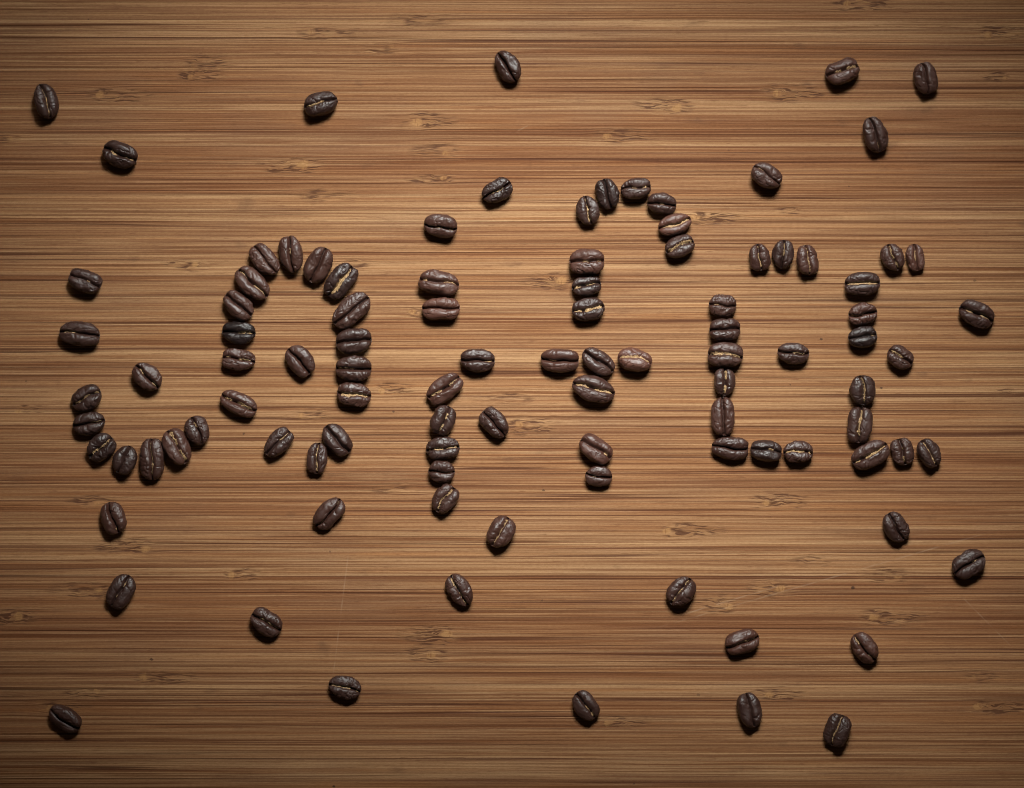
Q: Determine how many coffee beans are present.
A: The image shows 101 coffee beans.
